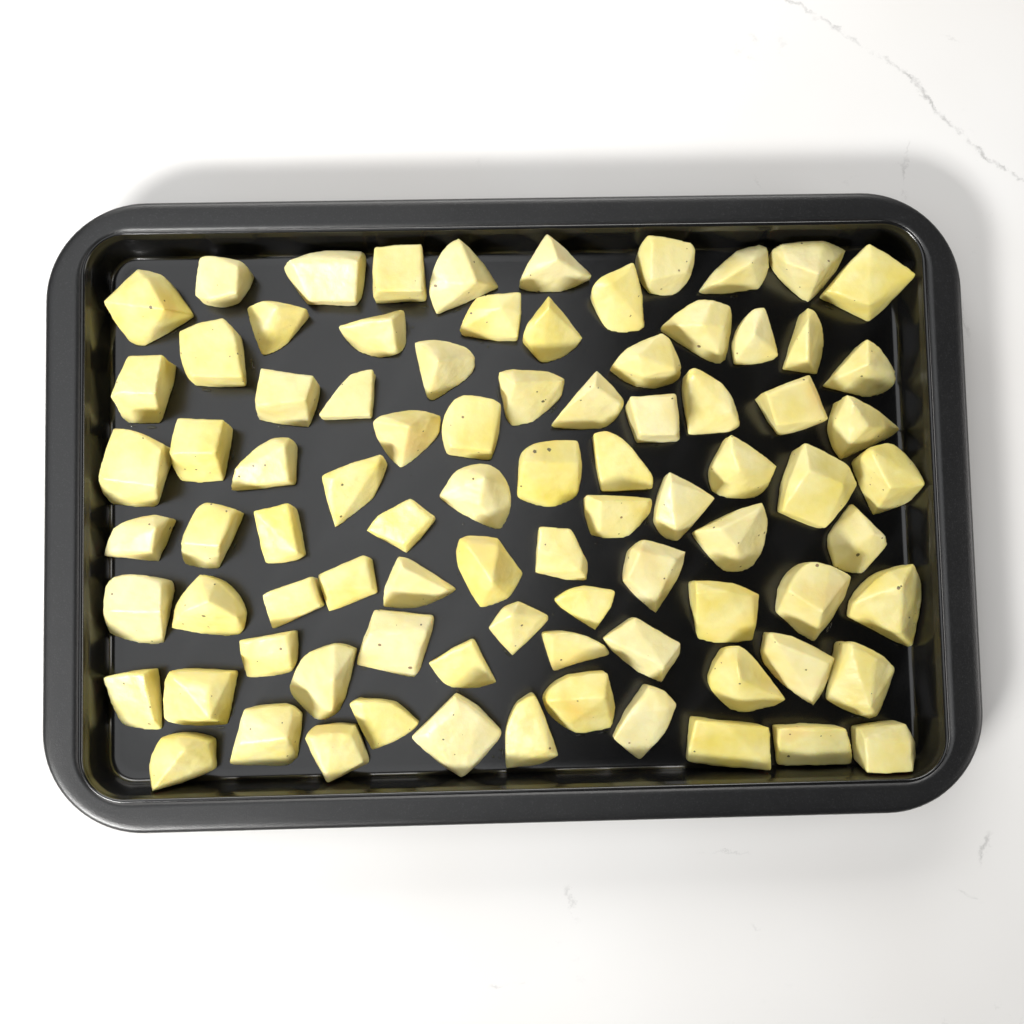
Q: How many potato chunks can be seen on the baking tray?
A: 86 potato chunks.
